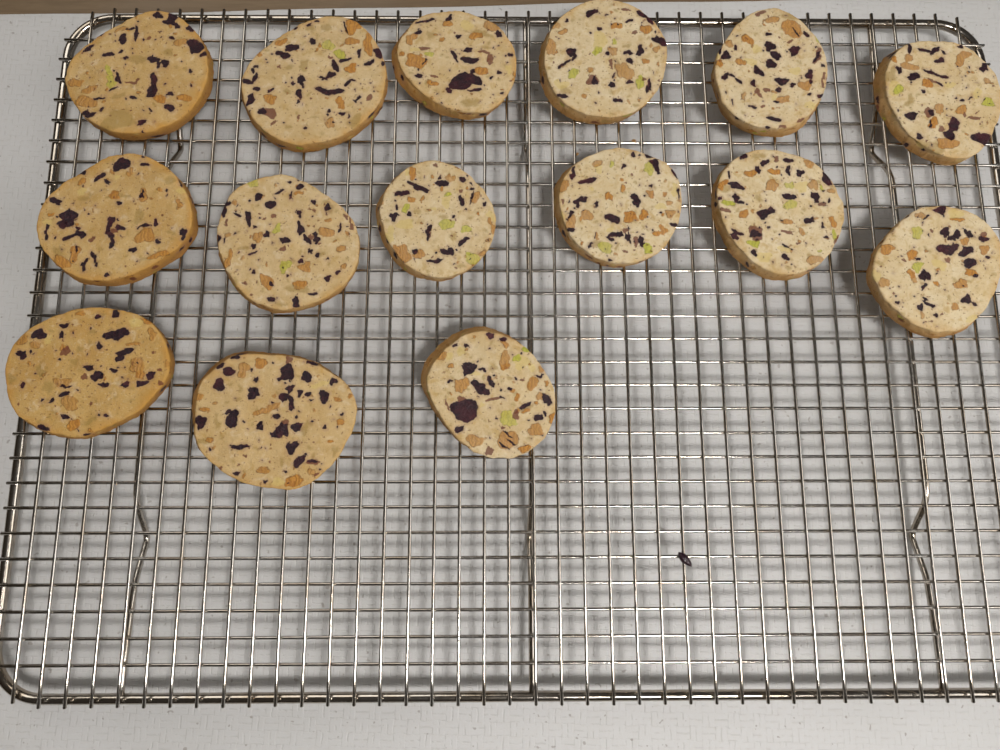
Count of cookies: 15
